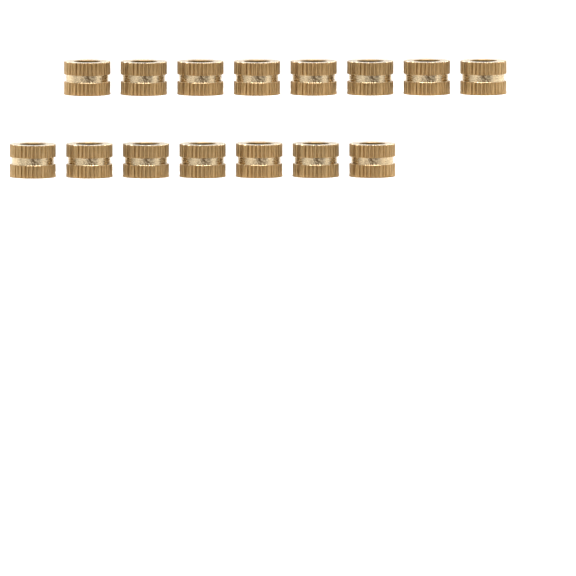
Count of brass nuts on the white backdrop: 15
